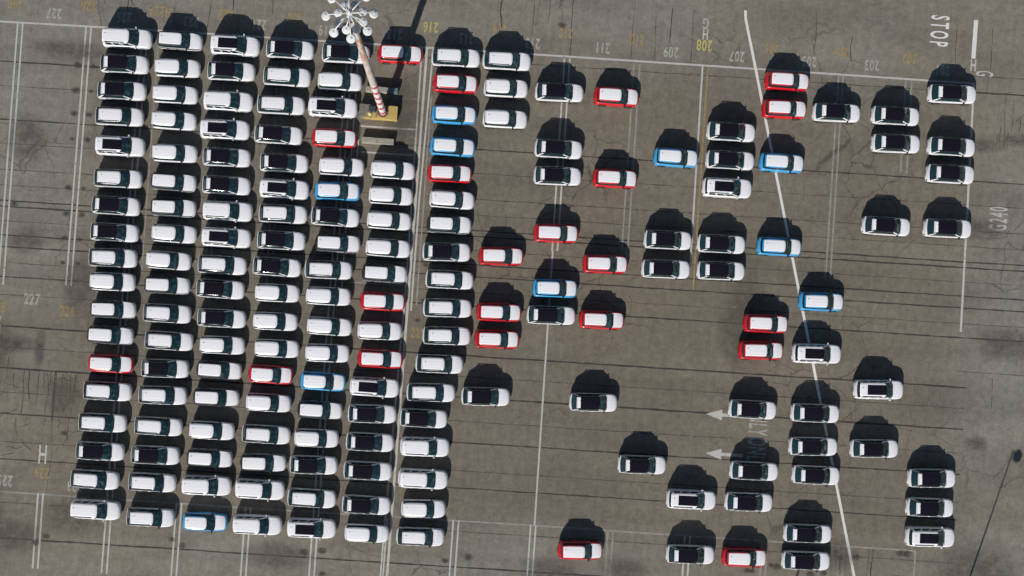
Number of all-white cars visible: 79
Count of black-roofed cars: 72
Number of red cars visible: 22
